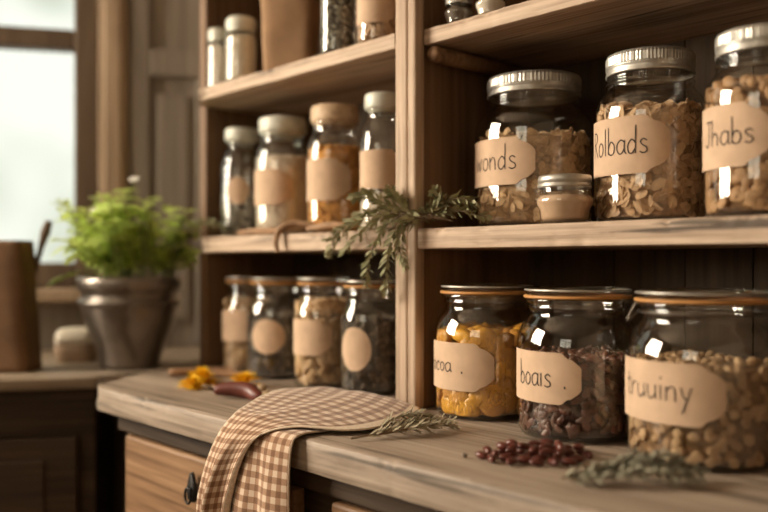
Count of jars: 21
